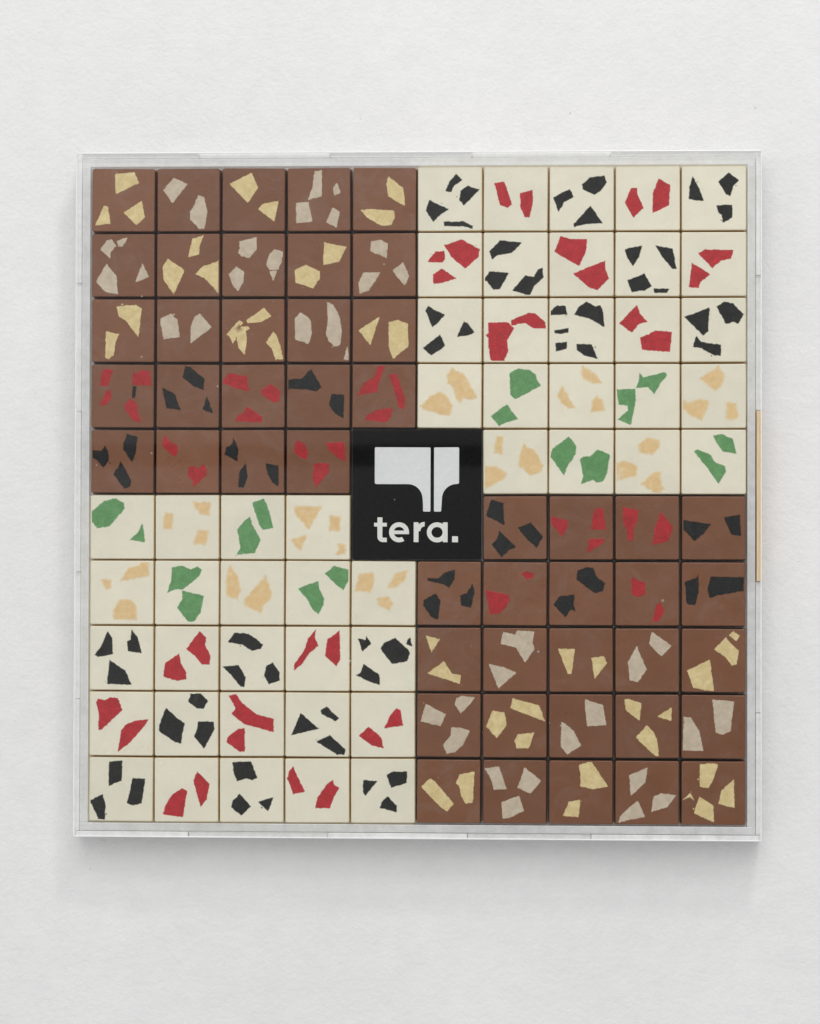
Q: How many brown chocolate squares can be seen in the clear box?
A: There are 48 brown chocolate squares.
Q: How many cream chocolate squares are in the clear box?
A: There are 48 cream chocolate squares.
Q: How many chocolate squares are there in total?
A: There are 96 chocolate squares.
